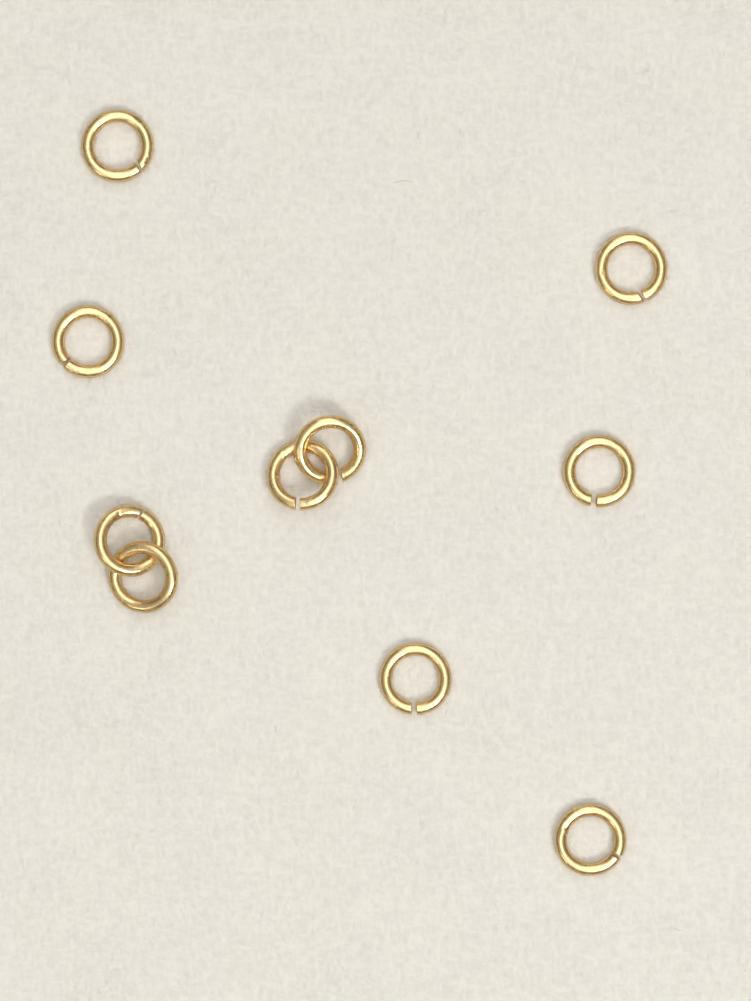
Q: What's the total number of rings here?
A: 10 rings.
